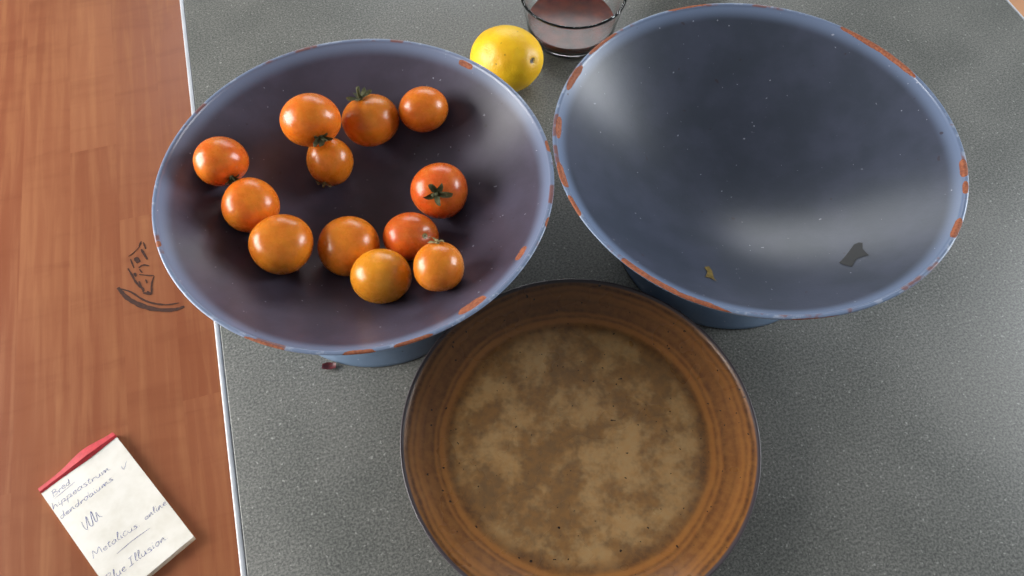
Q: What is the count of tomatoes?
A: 12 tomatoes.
